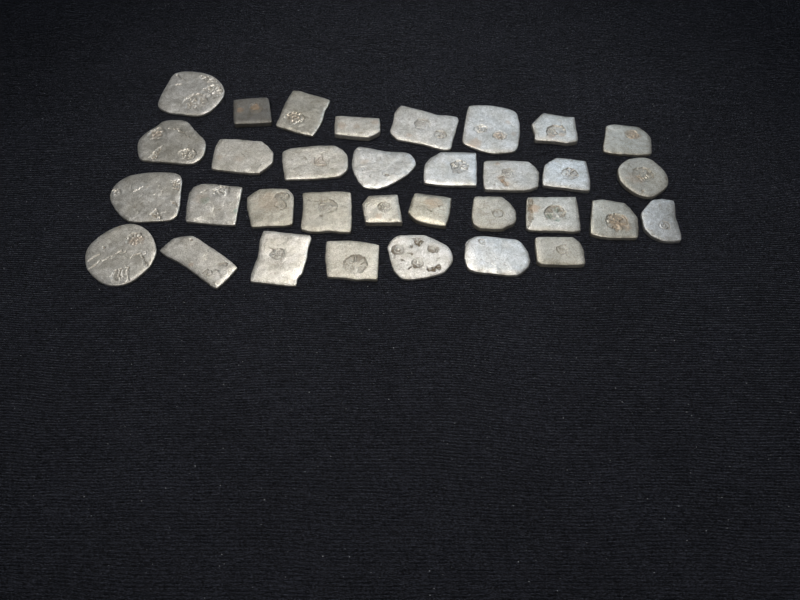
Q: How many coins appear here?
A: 33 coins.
